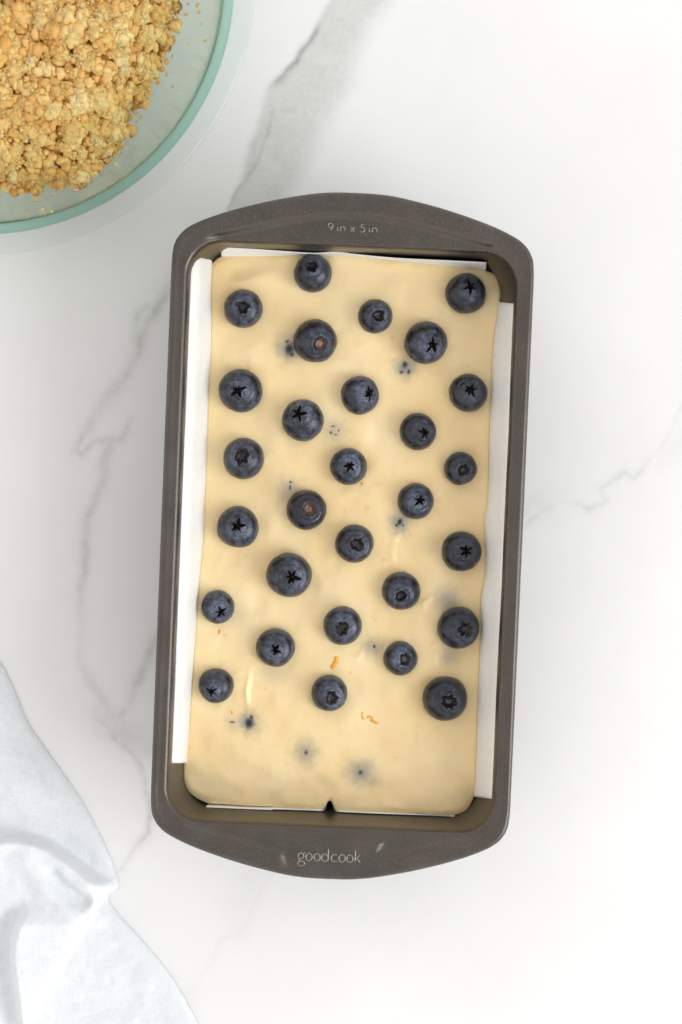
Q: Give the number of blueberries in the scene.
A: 29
